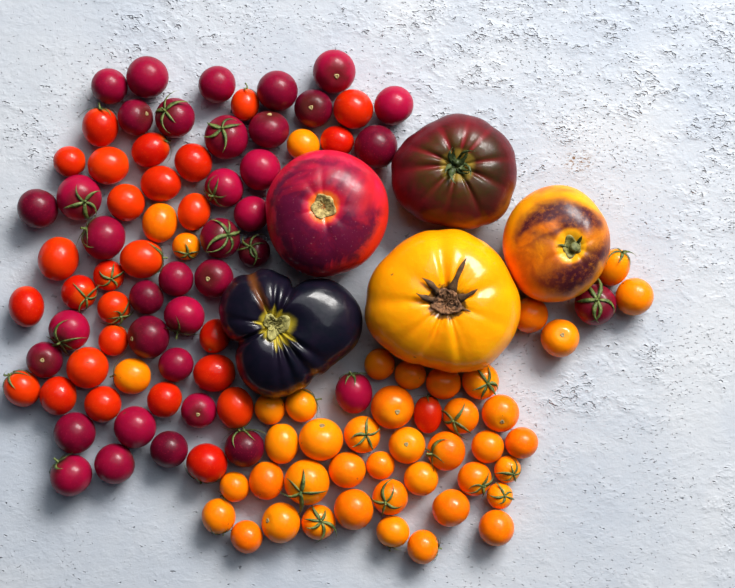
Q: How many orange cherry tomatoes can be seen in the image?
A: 43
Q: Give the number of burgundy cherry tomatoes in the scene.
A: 37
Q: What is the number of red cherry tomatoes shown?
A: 28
